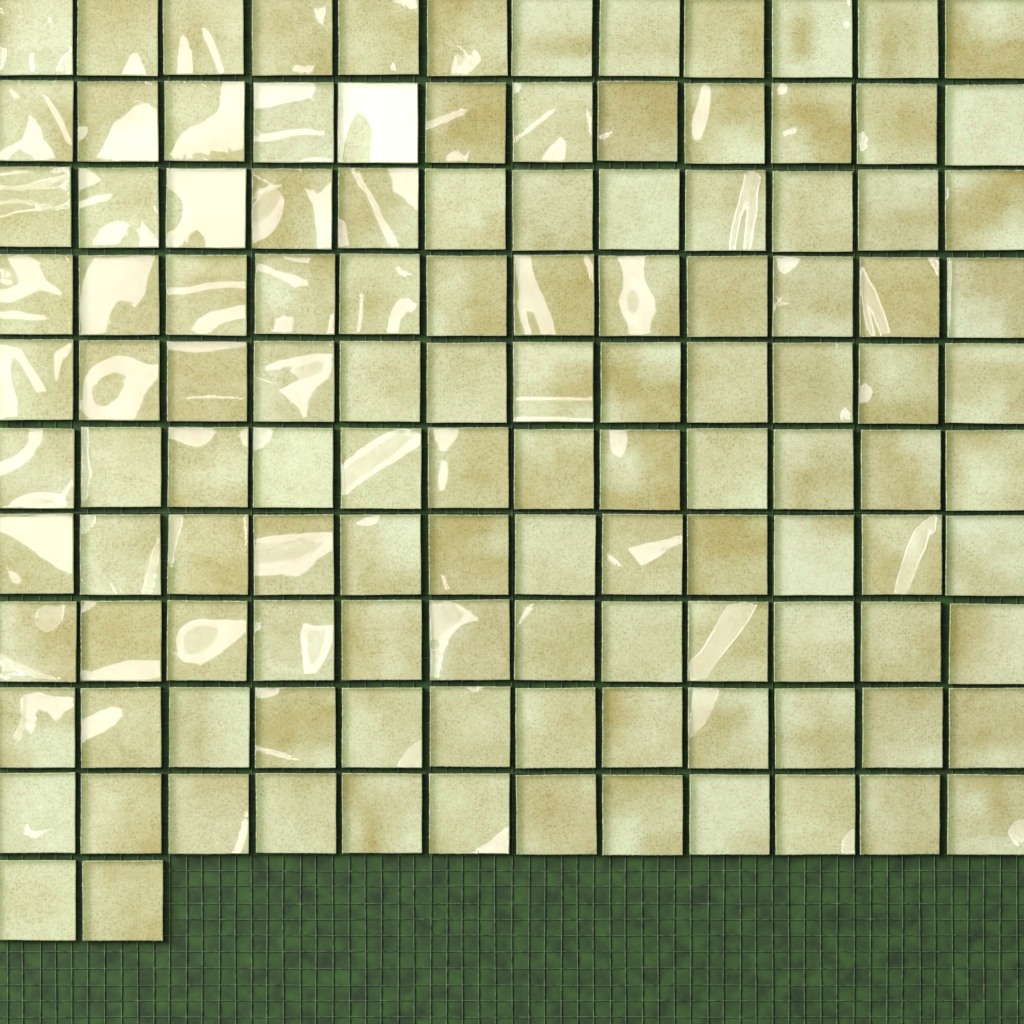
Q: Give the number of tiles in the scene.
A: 122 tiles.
